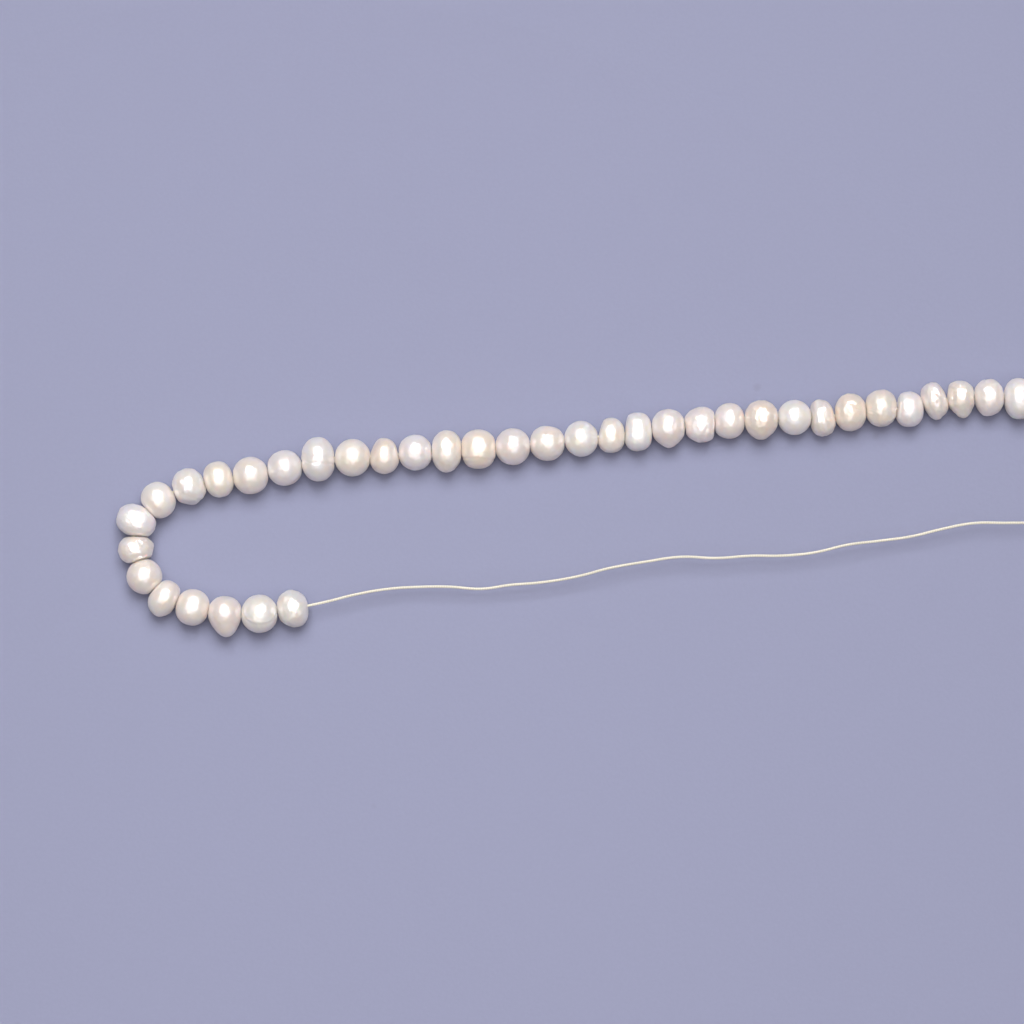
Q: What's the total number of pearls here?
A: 37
